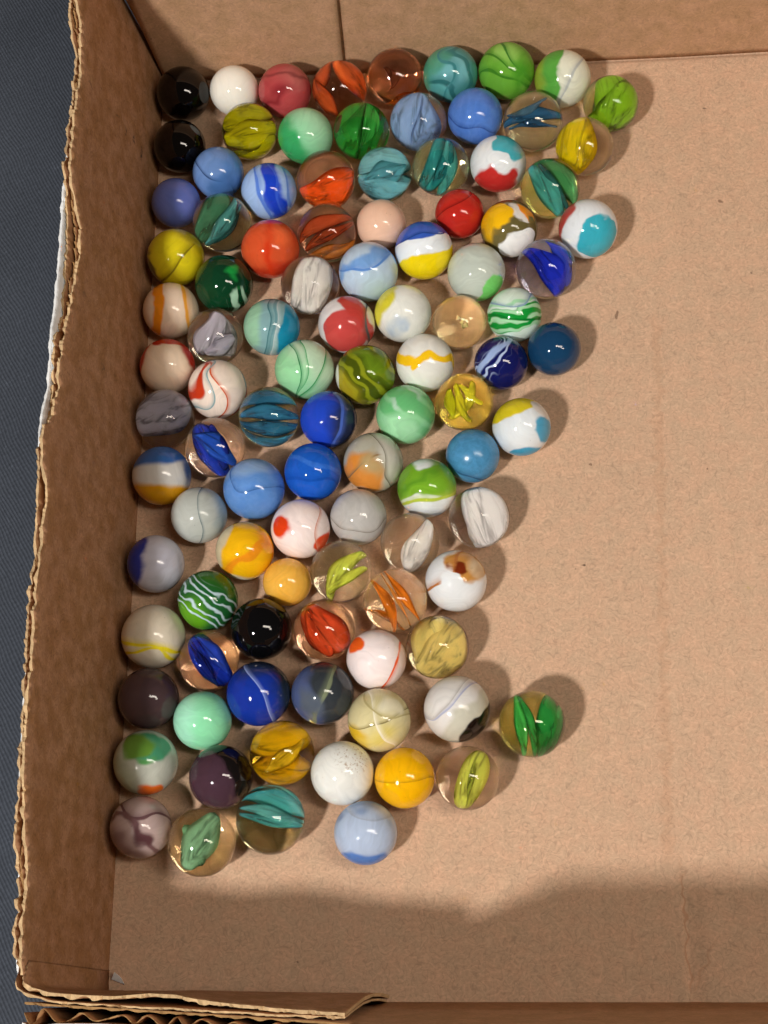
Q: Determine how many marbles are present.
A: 101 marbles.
